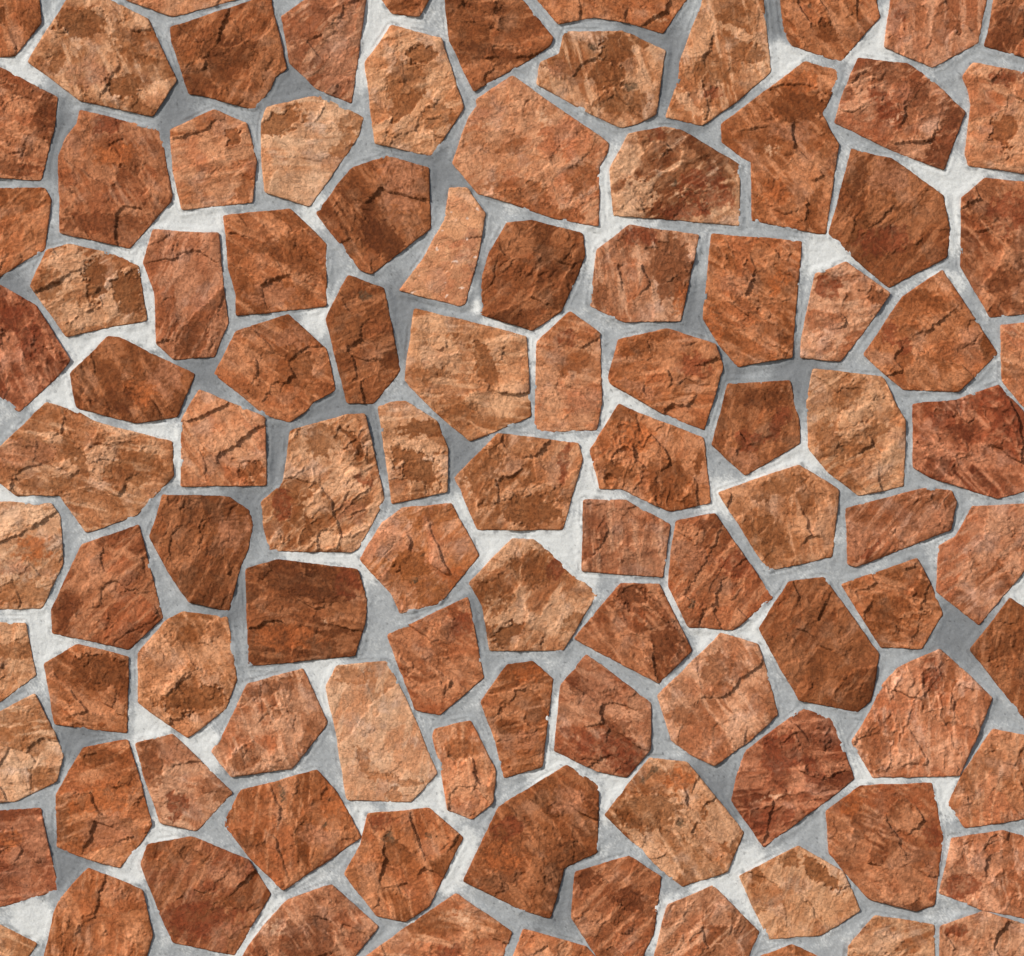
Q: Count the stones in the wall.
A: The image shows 103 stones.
